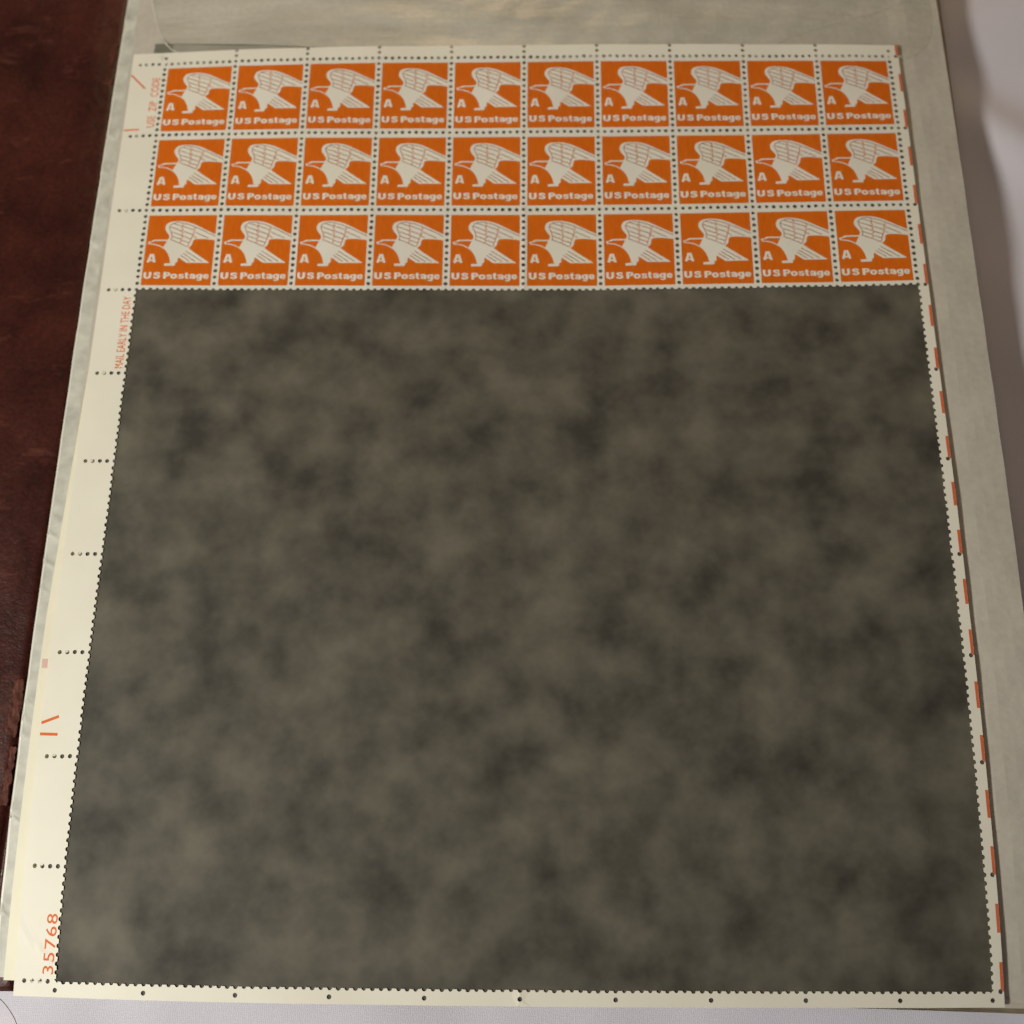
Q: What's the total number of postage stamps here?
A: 30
